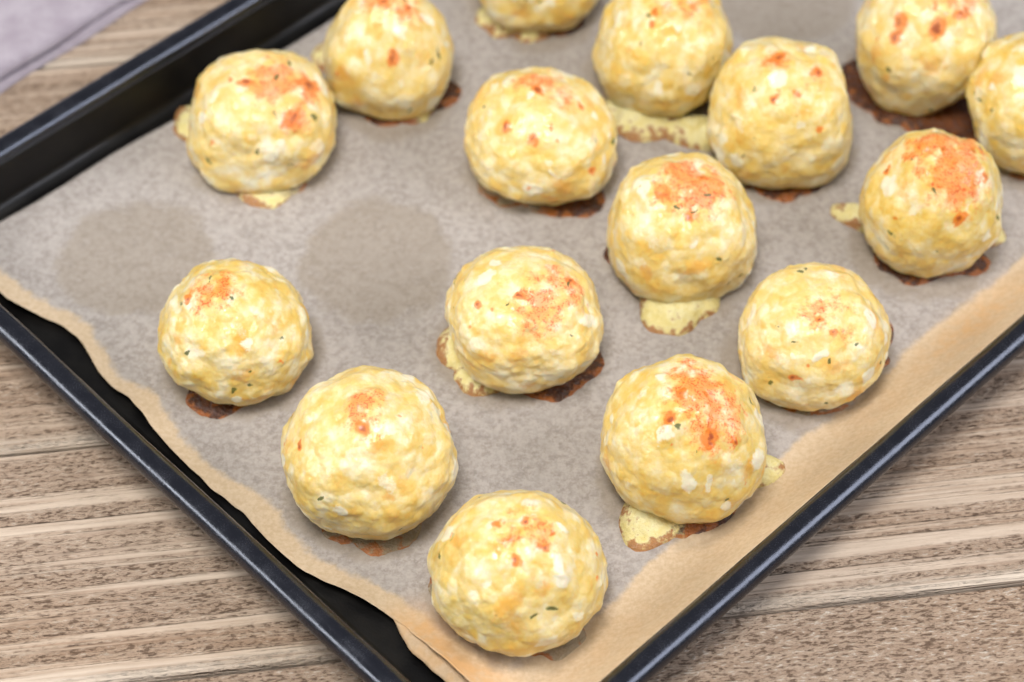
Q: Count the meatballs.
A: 16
